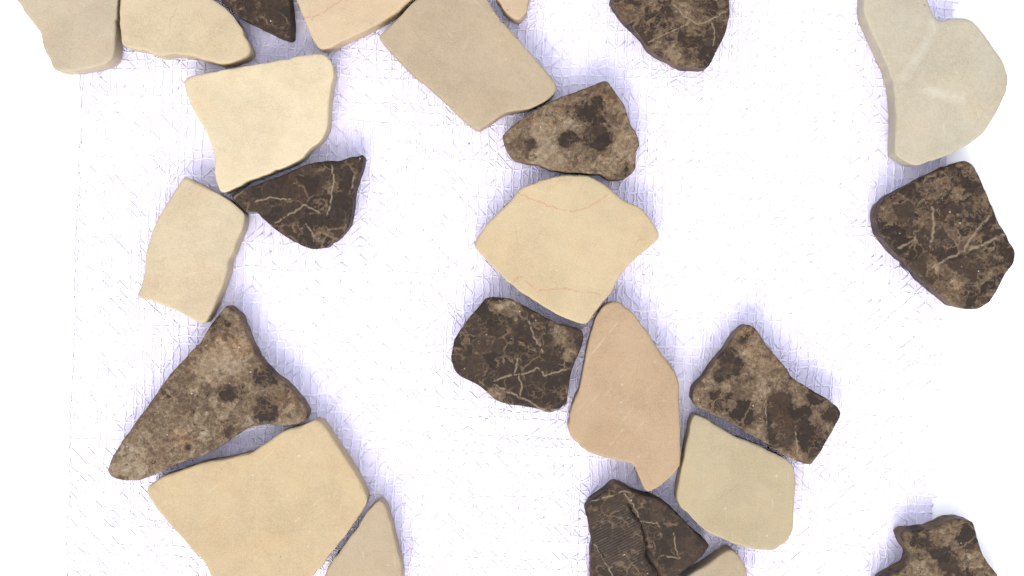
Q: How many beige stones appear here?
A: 14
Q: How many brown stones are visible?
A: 10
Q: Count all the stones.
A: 24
